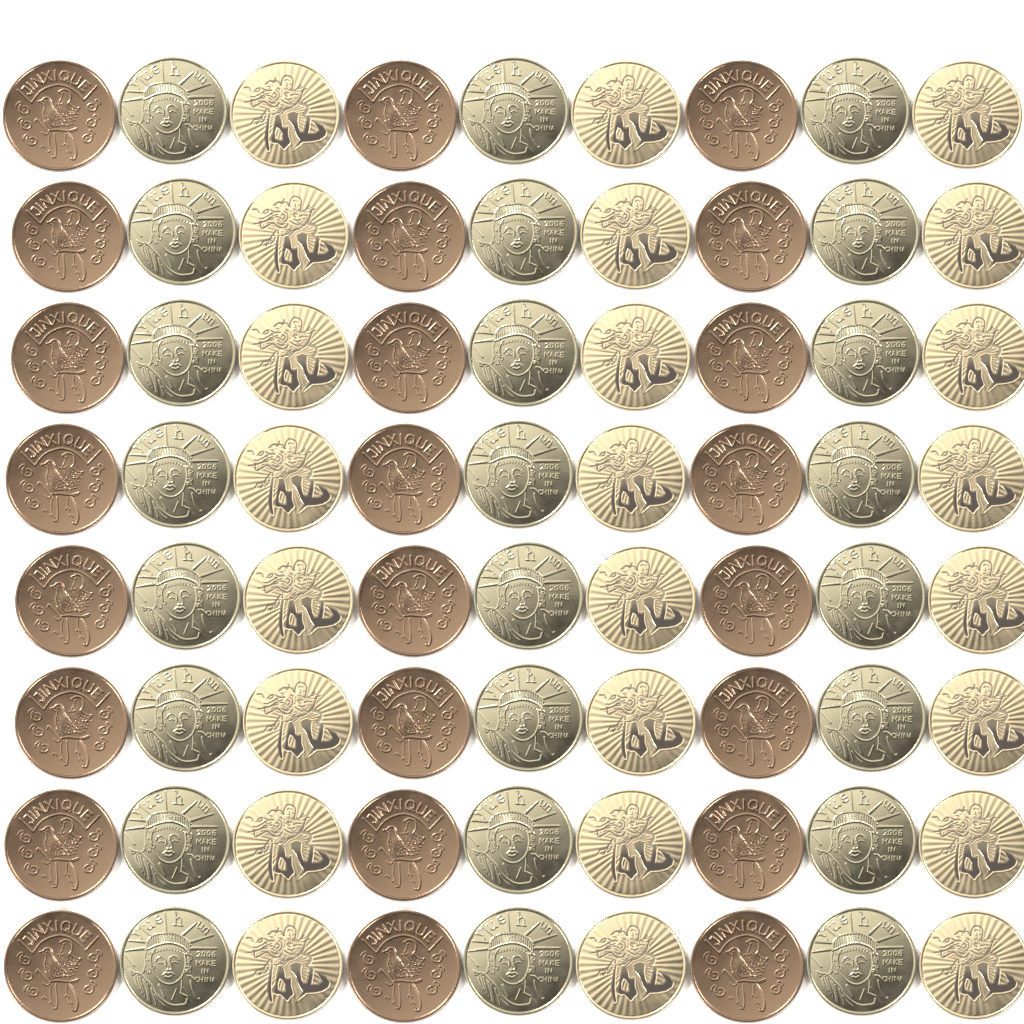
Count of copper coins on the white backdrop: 24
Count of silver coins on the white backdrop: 24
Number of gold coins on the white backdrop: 24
